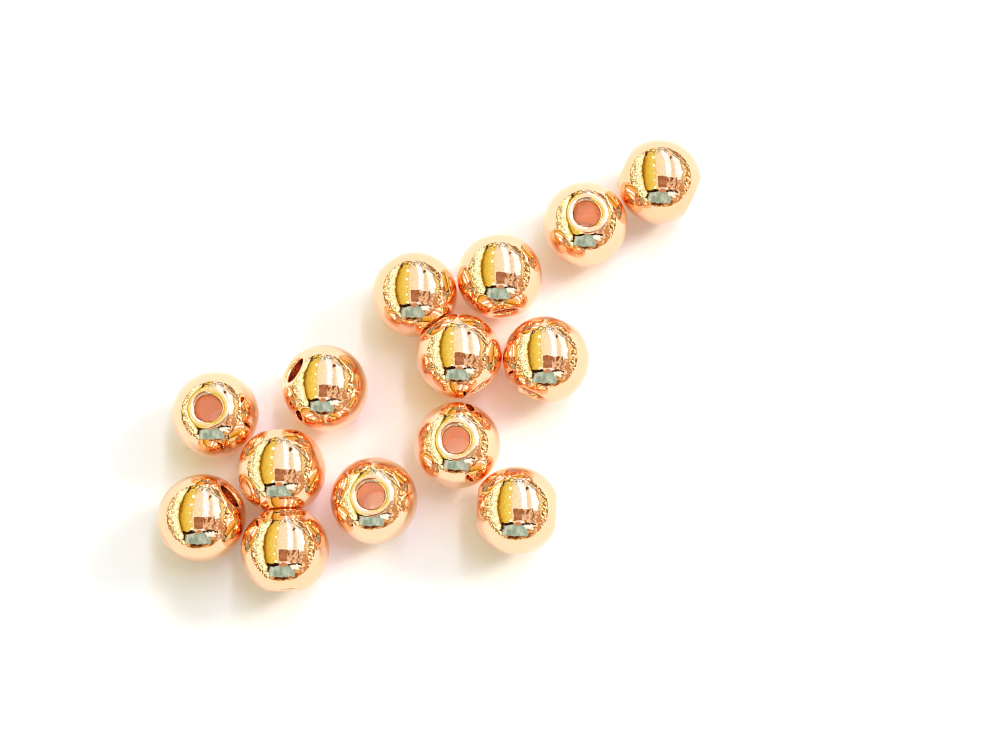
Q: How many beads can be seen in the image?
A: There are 14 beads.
